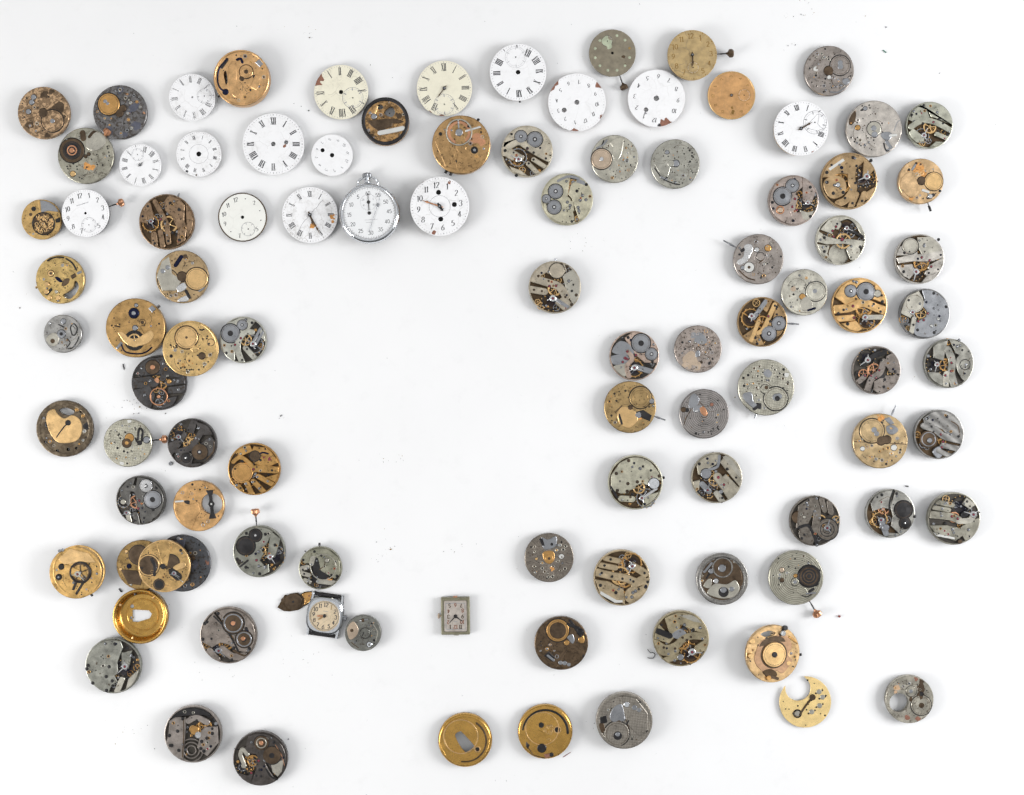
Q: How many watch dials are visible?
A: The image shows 18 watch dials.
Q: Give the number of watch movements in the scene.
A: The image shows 73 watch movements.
